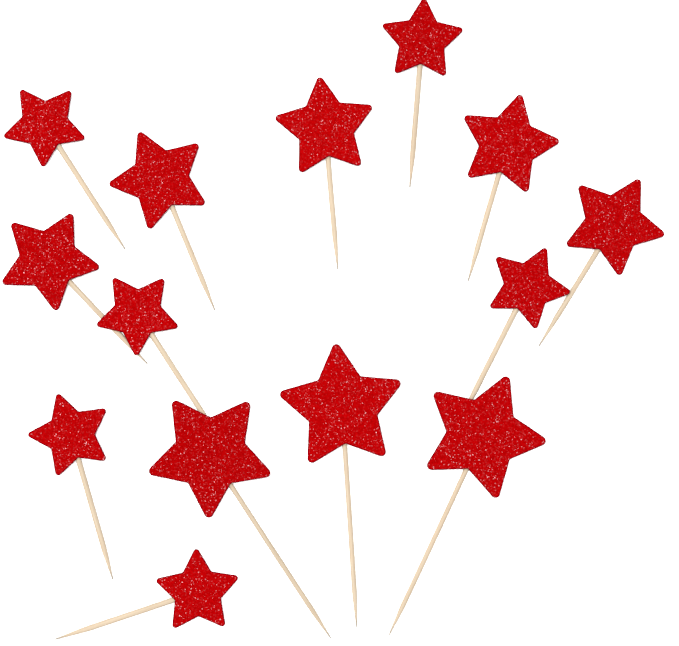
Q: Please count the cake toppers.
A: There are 14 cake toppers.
